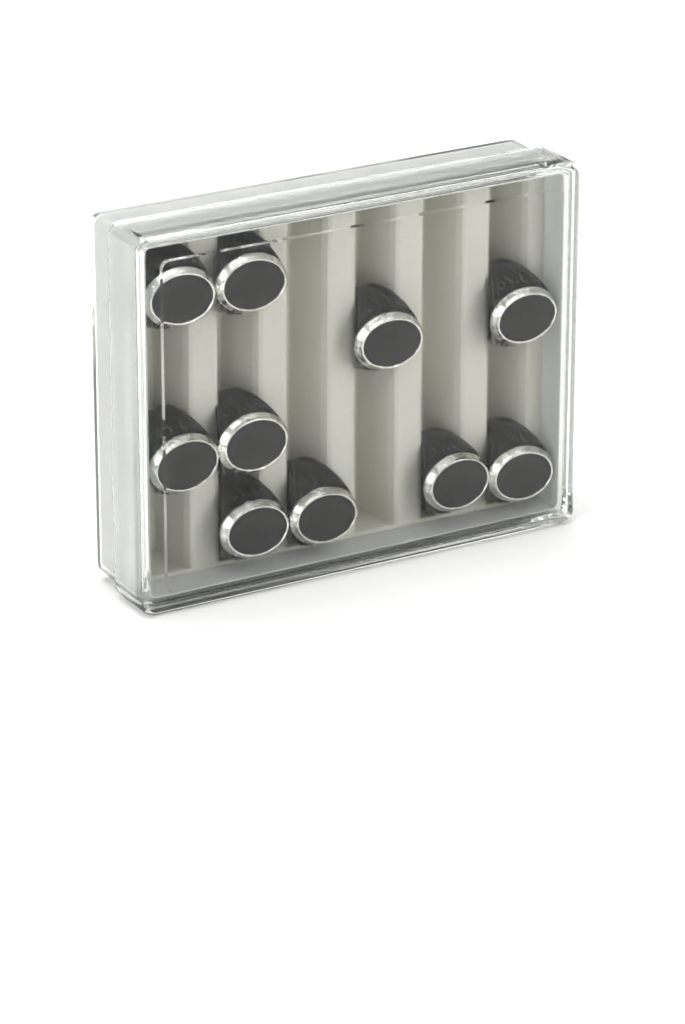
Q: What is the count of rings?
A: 10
